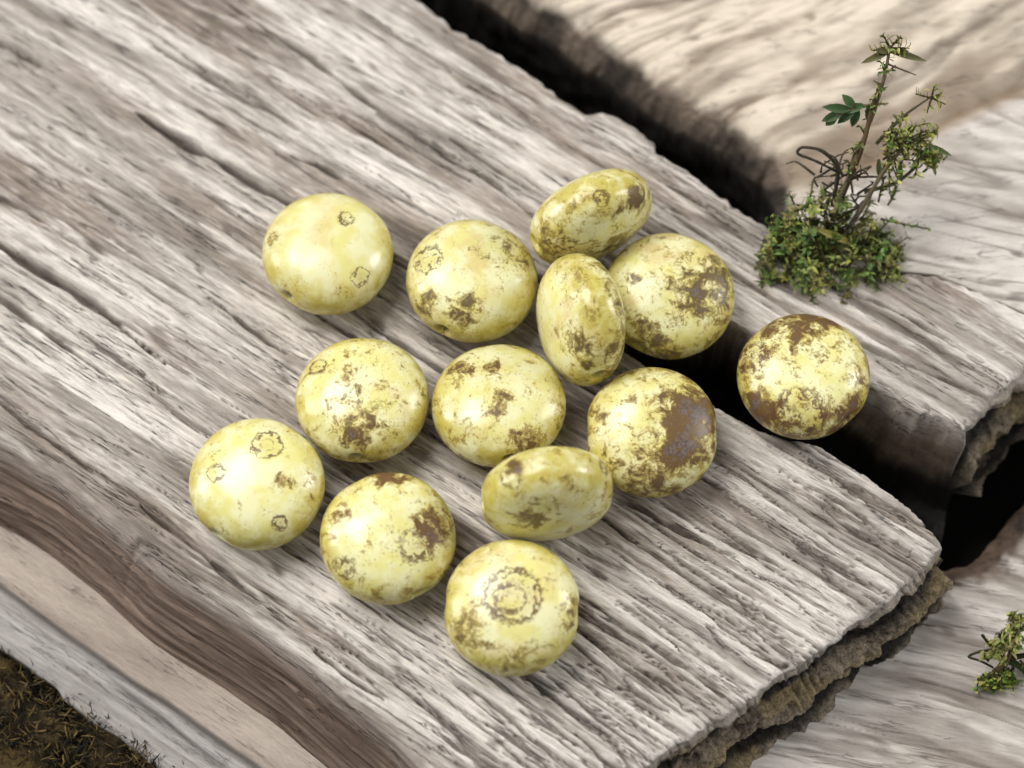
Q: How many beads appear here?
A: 13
